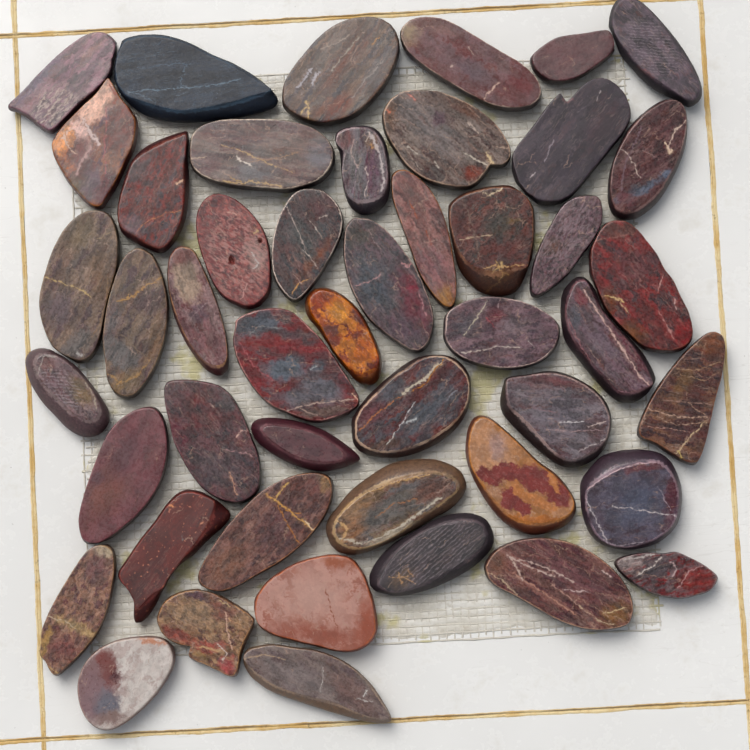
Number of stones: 47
